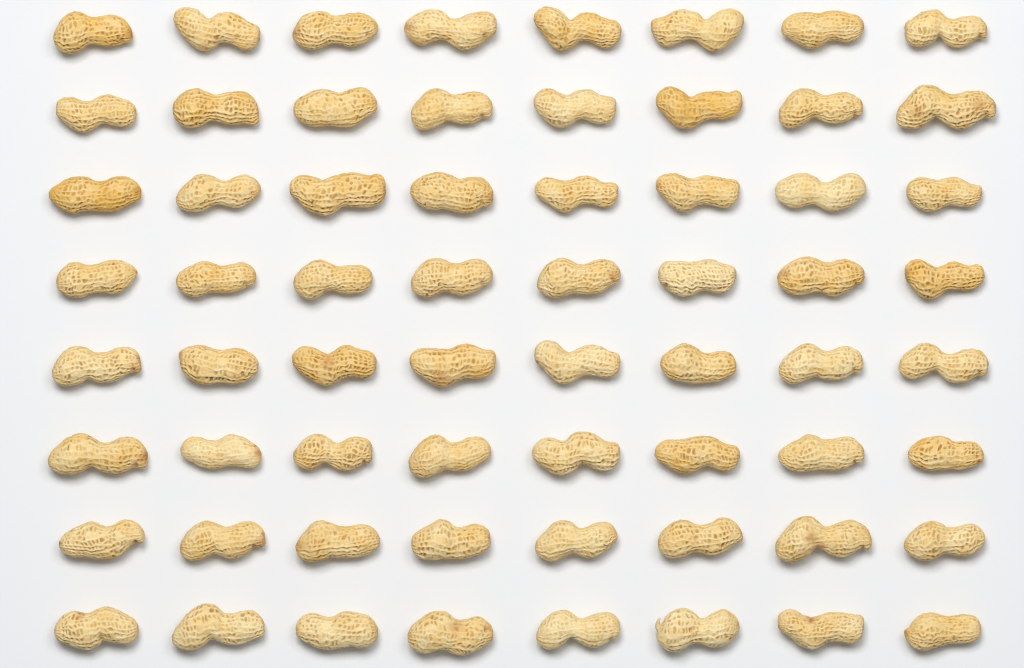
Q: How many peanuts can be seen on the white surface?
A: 64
